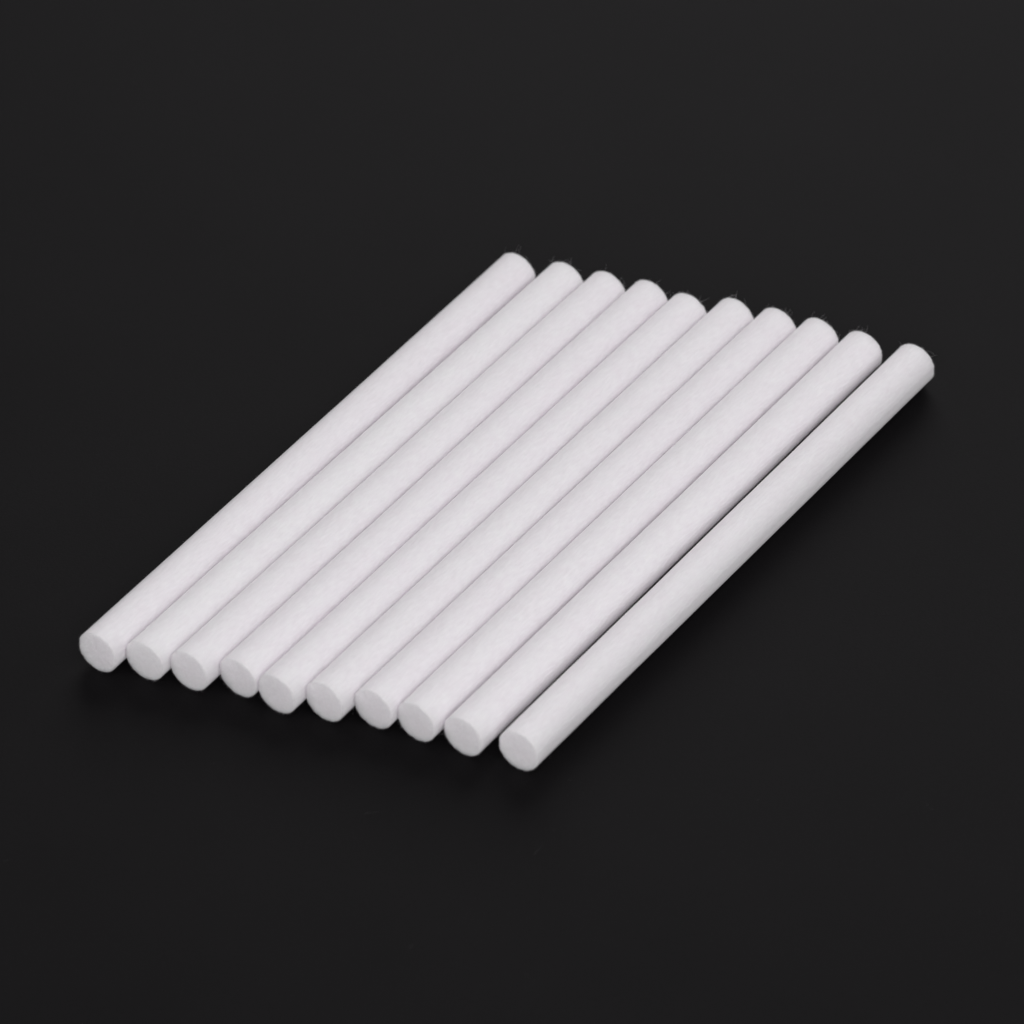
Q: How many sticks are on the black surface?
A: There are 10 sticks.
